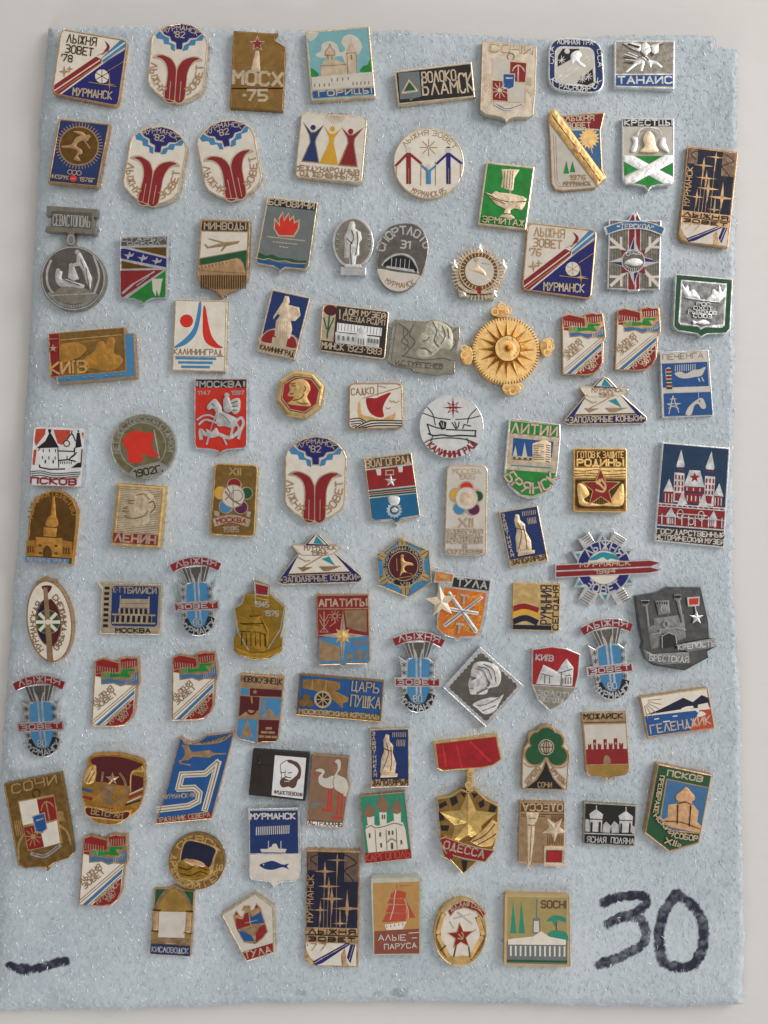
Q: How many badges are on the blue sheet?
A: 96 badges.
